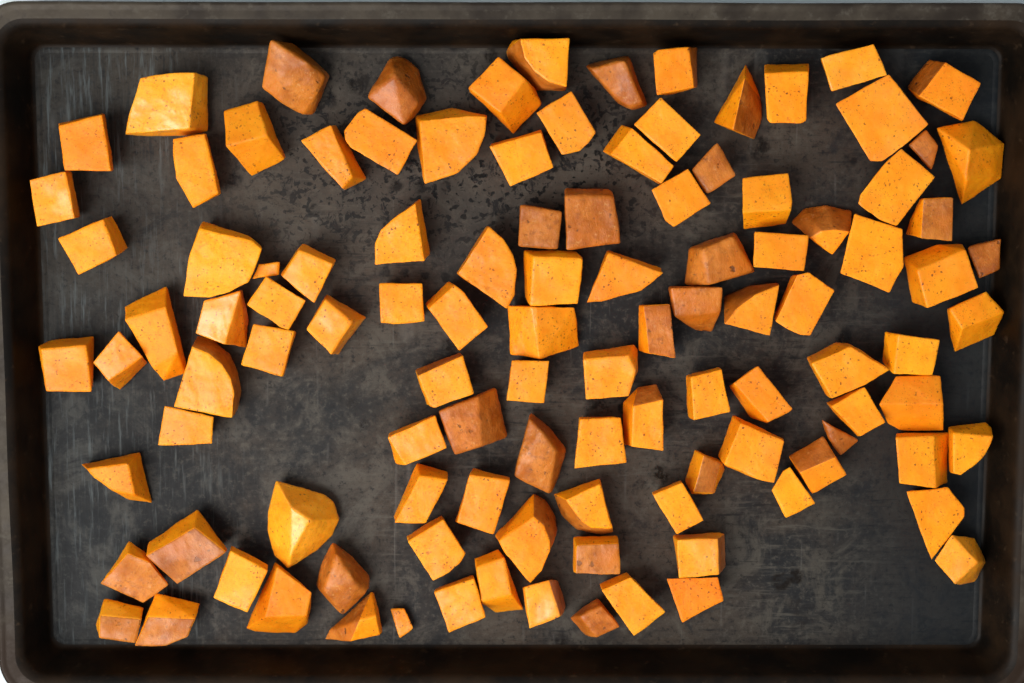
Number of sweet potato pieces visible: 111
